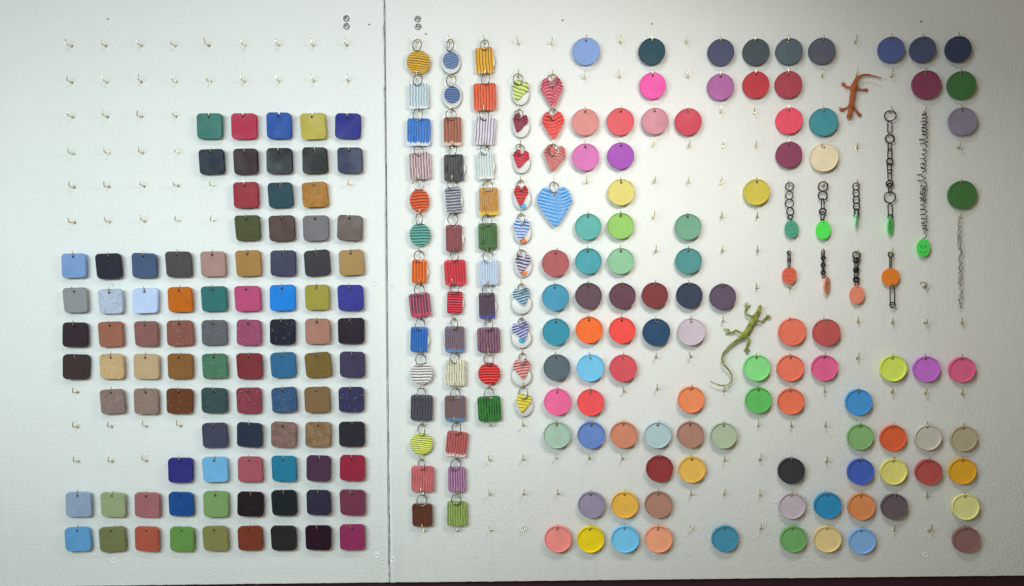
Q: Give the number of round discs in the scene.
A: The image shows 98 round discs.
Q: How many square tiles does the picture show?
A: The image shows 90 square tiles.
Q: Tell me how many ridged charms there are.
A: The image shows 53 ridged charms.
